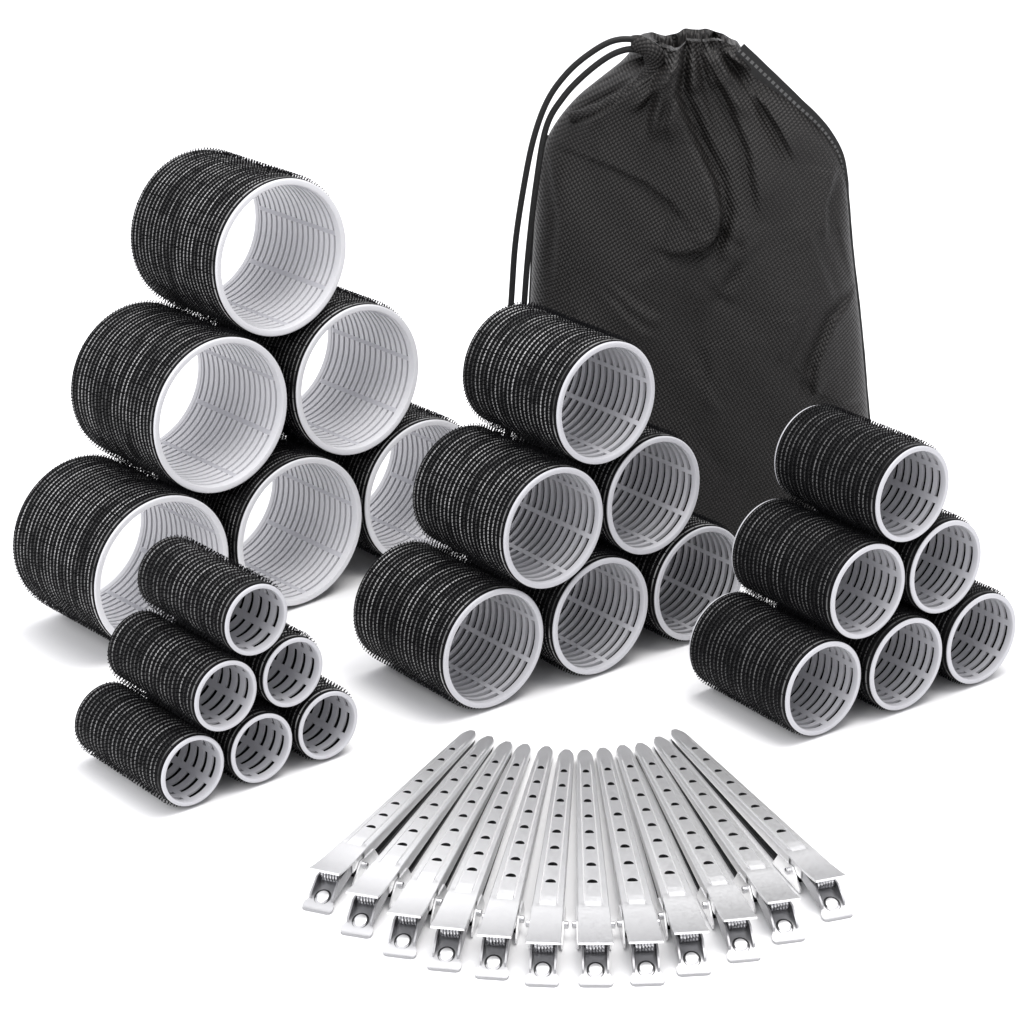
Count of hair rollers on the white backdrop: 24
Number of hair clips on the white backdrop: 12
